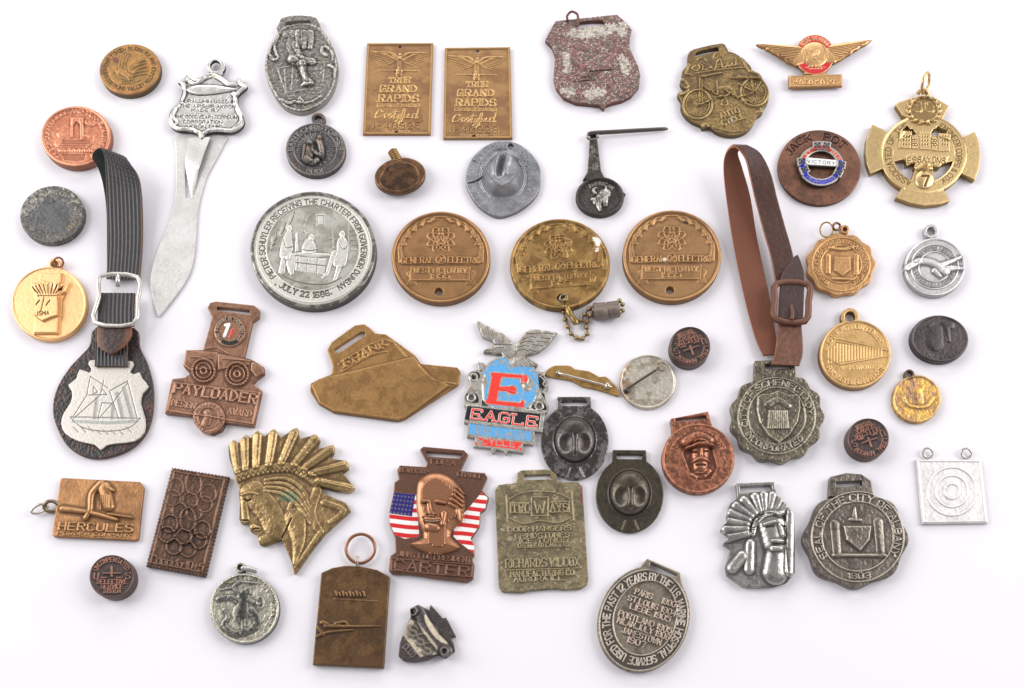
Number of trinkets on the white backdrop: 51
